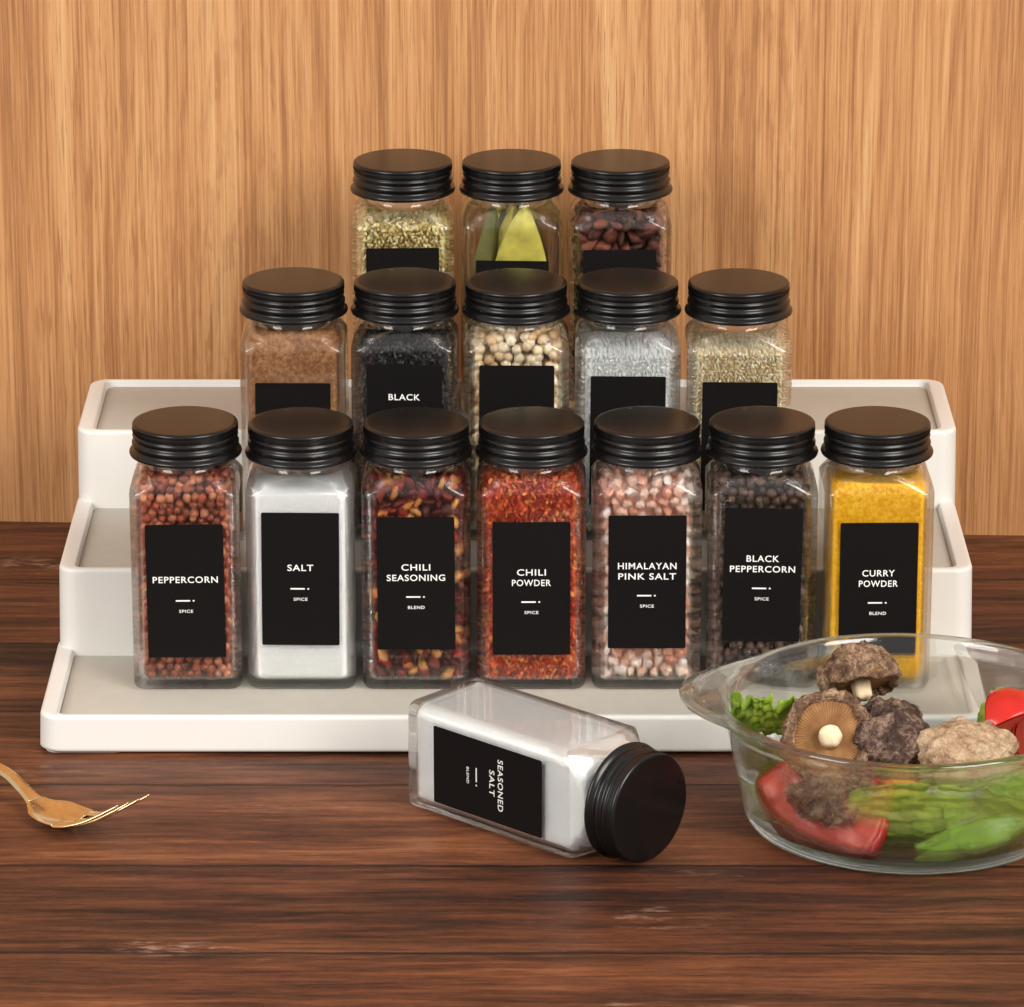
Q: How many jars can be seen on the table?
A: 16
